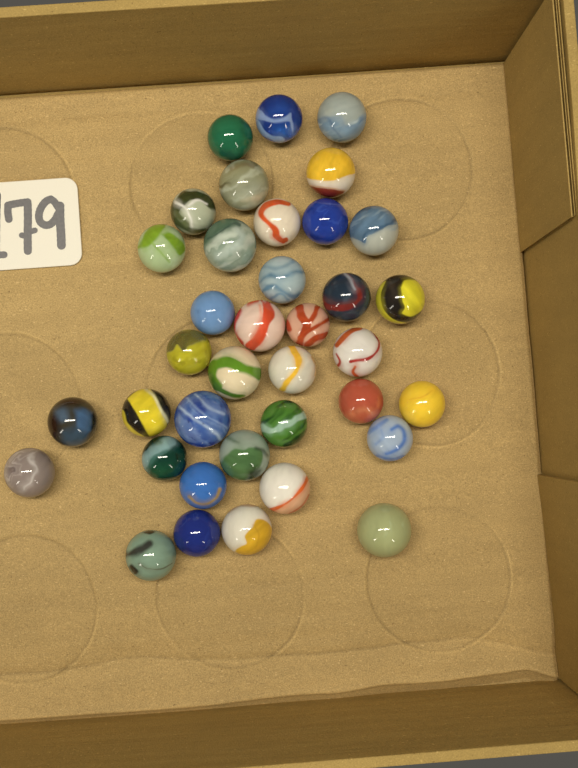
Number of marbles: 37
